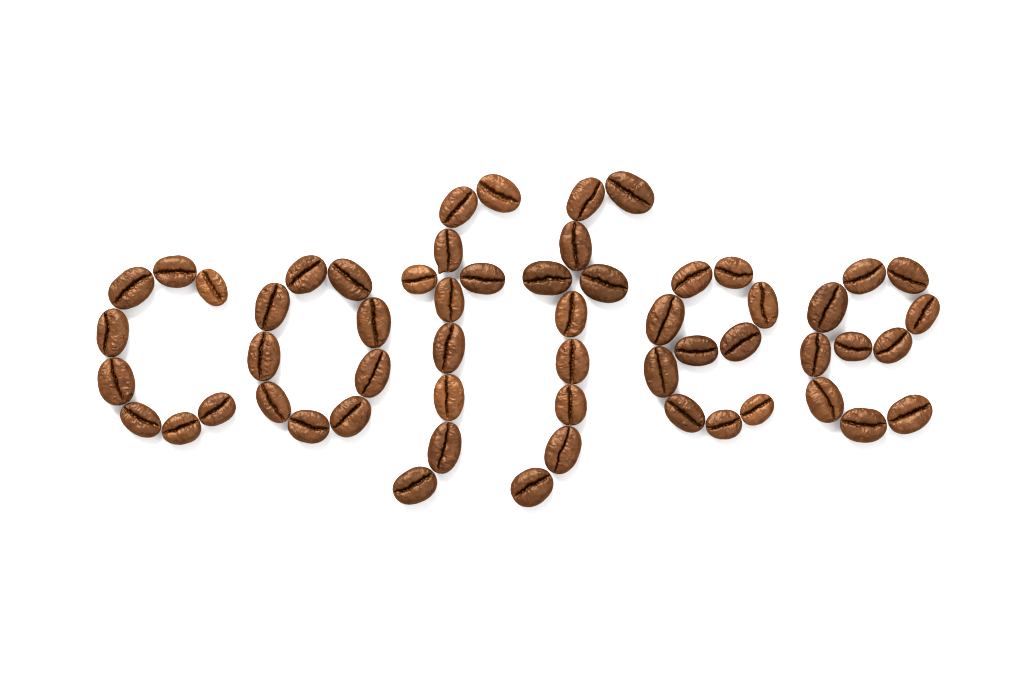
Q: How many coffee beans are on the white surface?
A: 57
